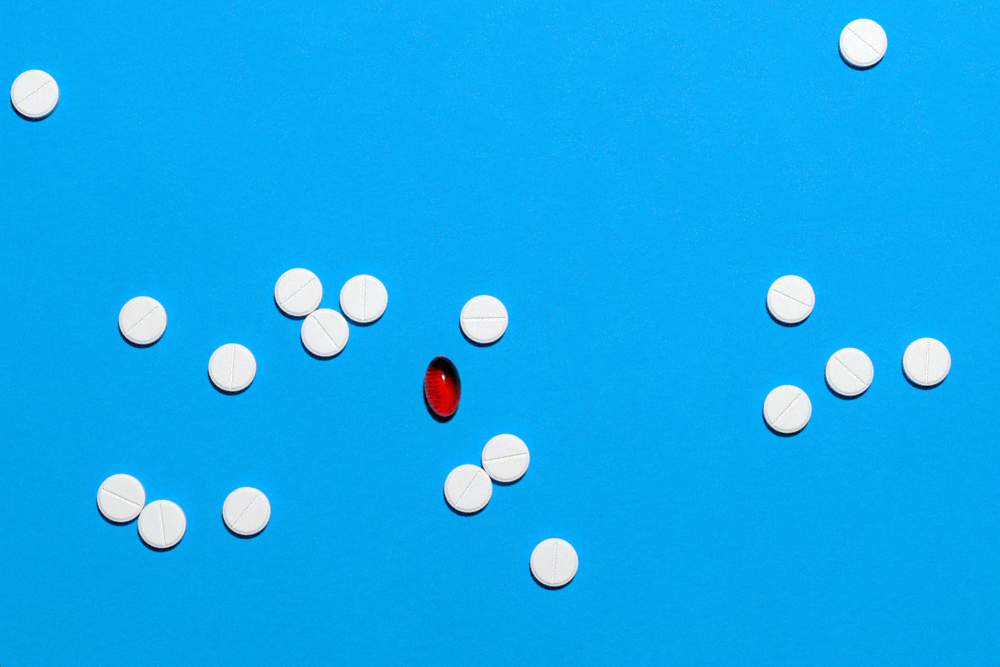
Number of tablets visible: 18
